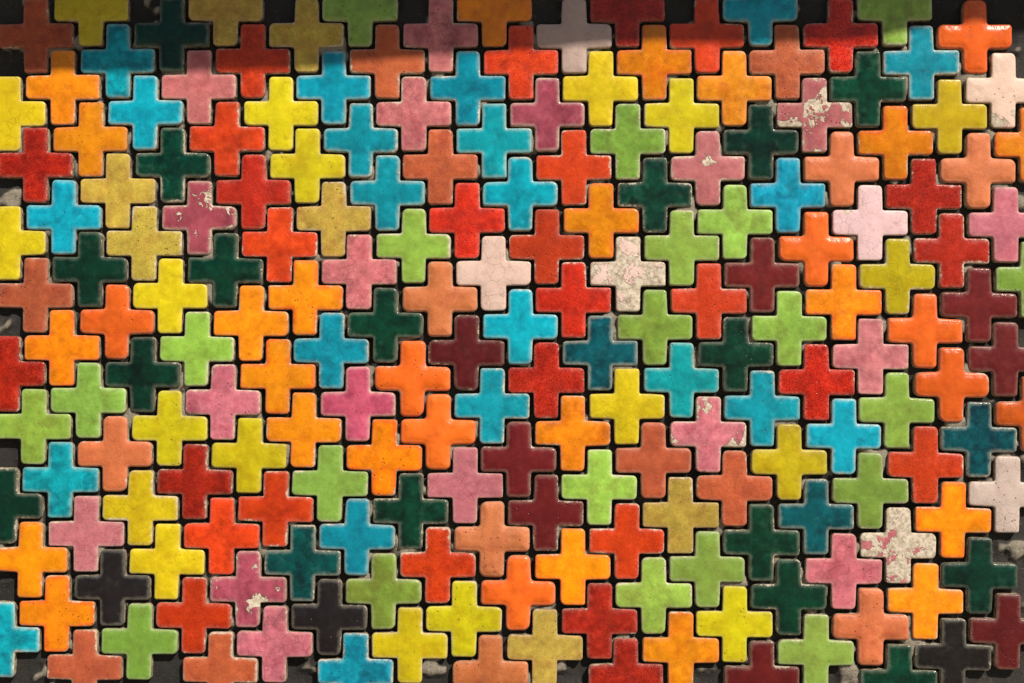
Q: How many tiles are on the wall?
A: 200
